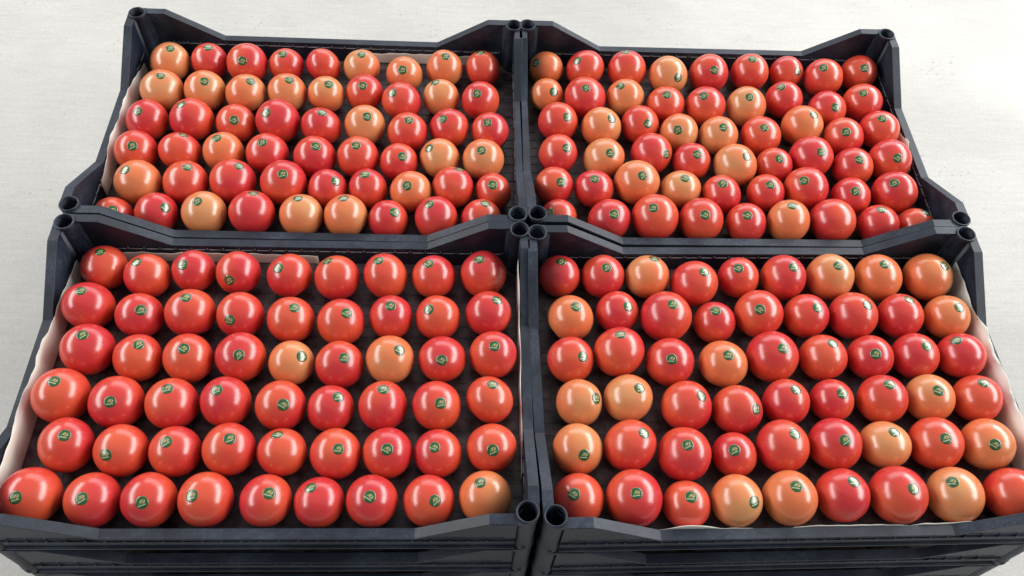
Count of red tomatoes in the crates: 164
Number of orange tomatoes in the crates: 52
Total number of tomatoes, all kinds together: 216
